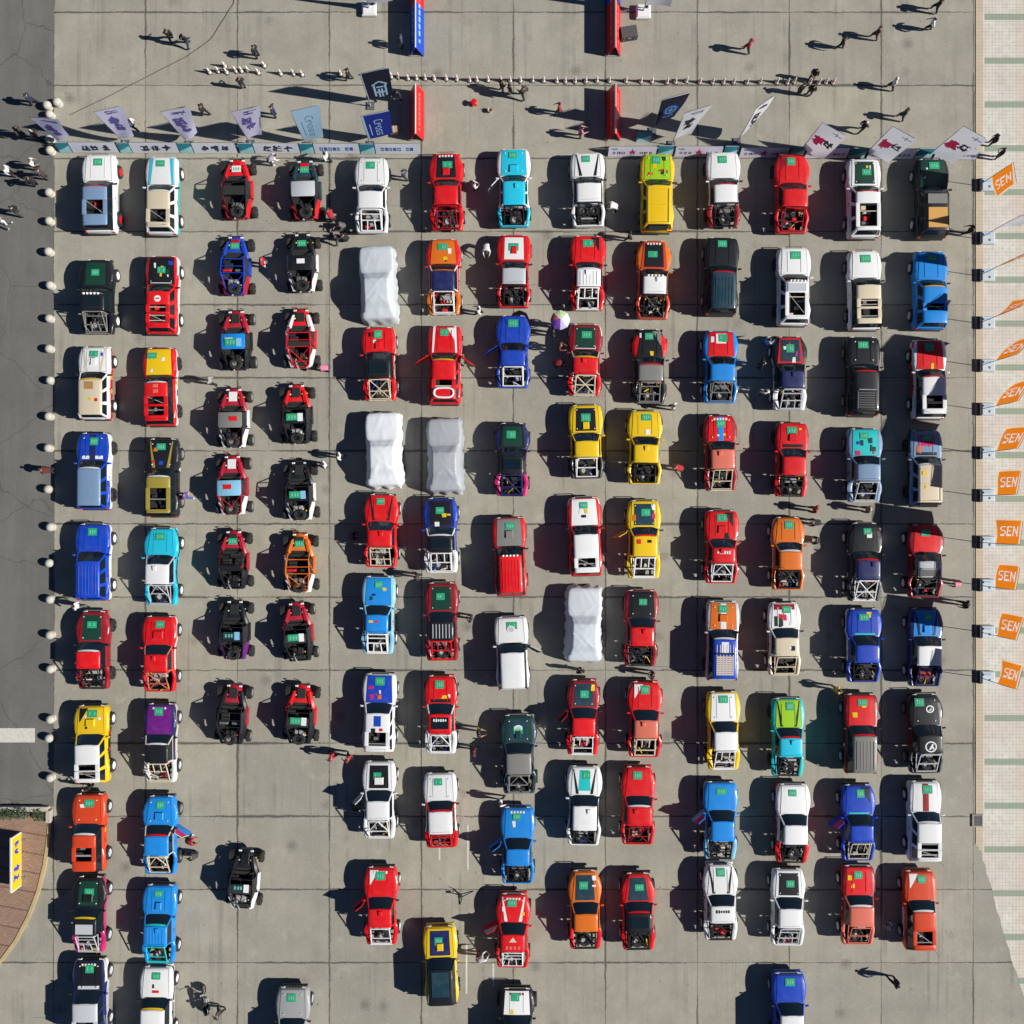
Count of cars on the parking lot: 104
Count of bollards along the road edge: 23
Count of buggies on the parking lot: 17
